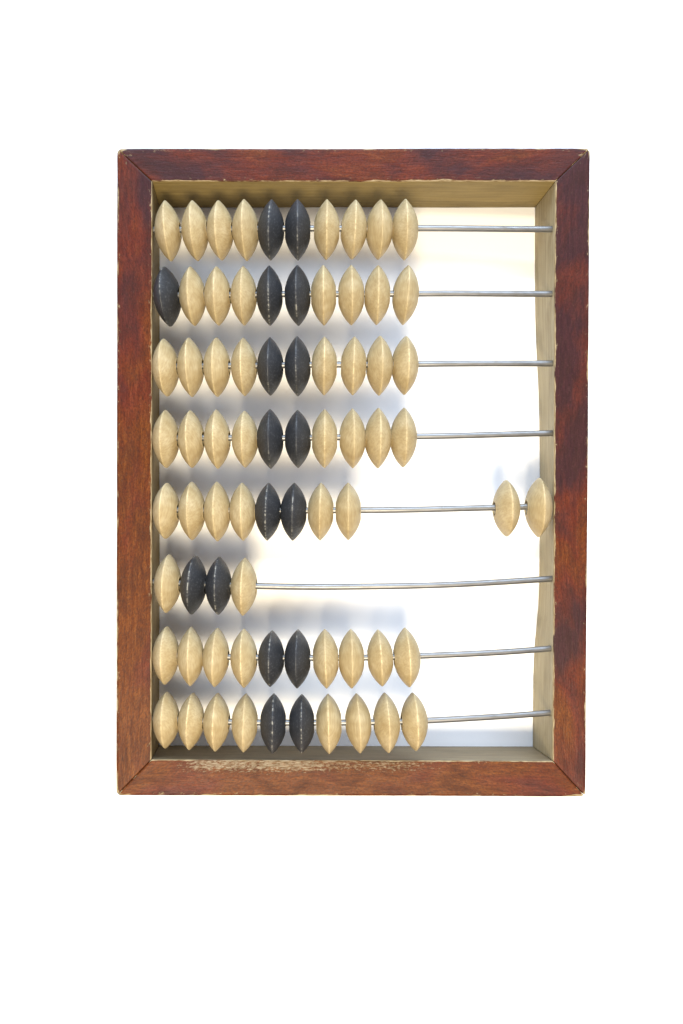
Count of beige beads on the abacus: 57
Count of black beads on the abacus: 17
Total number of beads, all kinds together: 74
